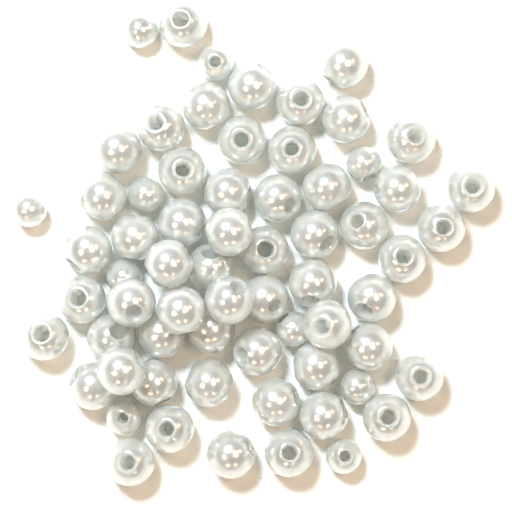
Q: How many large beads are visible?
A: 56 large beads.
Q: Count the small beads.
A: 10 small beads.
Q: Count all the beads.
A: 66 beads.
